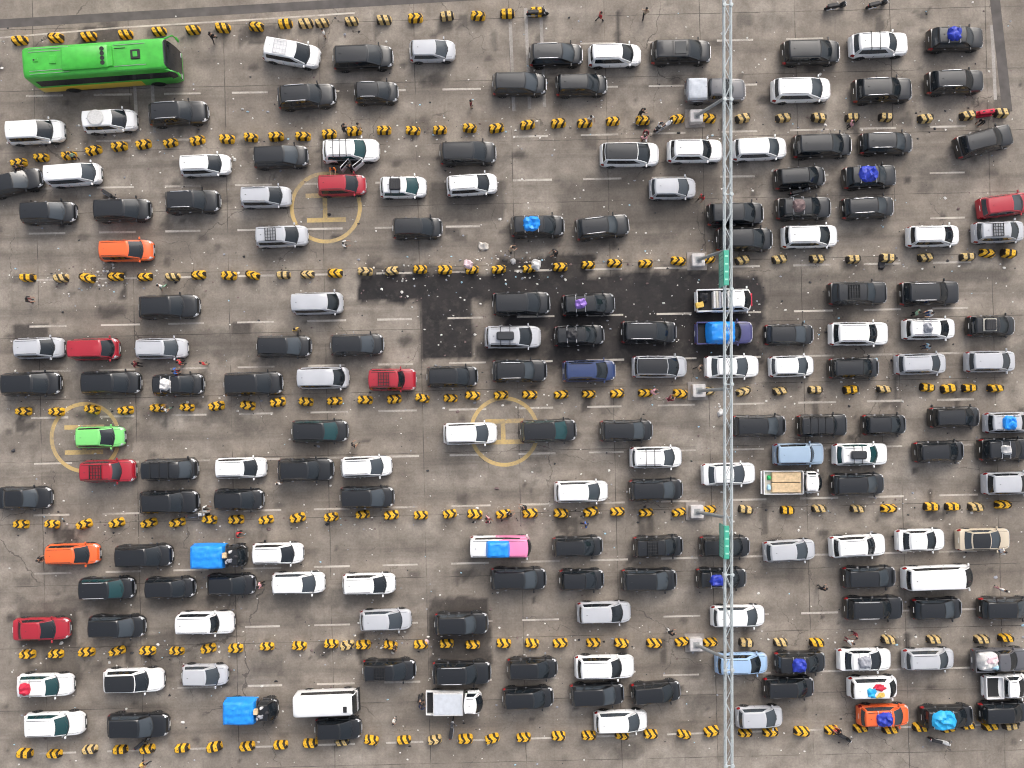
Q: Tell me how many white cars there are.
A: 42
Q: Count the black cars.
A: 94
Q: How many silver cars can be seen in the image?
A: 21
